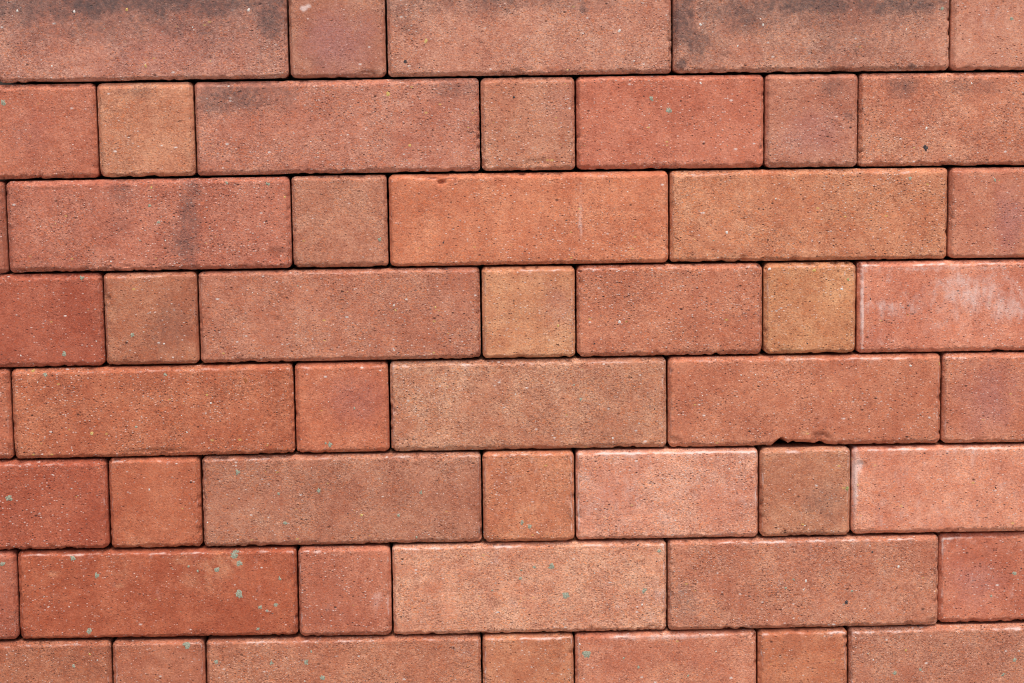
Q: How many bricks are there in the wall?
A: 51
